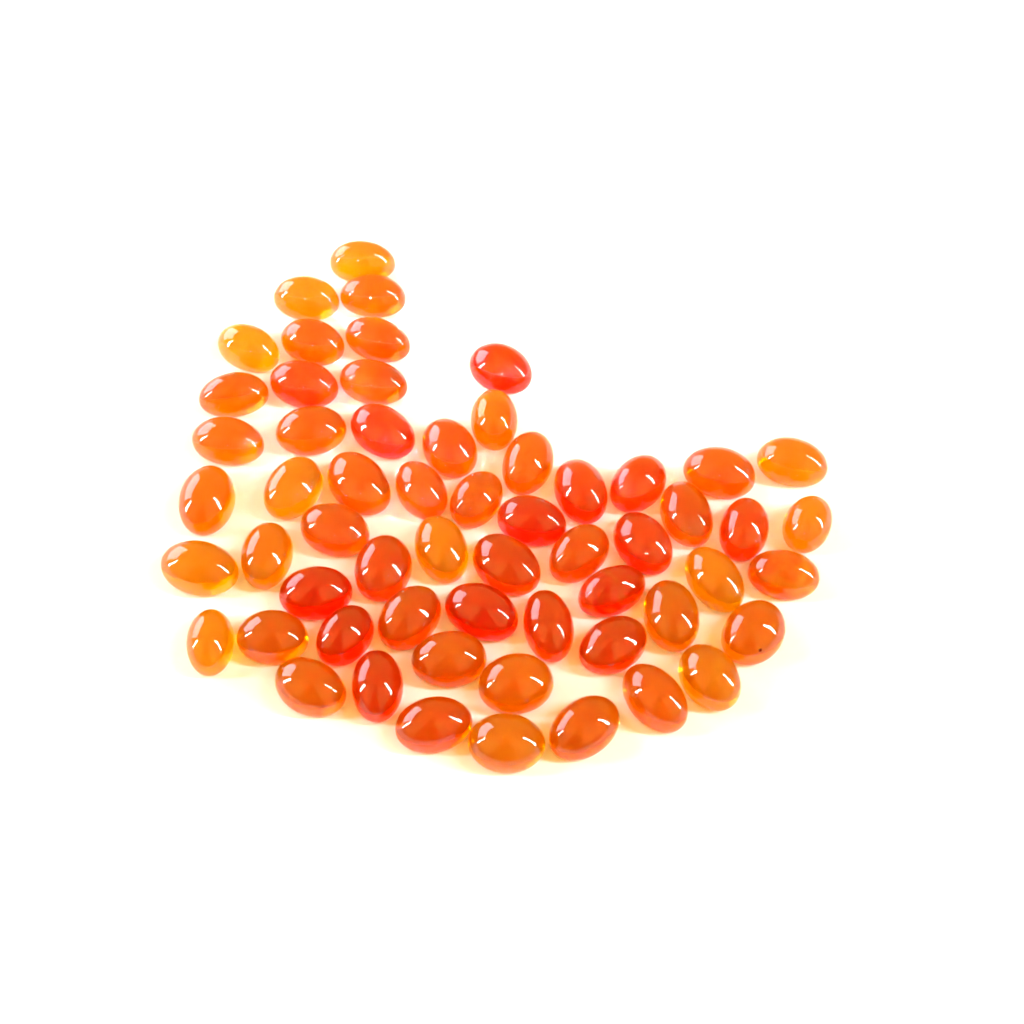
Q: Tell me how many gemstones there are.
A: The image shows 59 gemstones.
